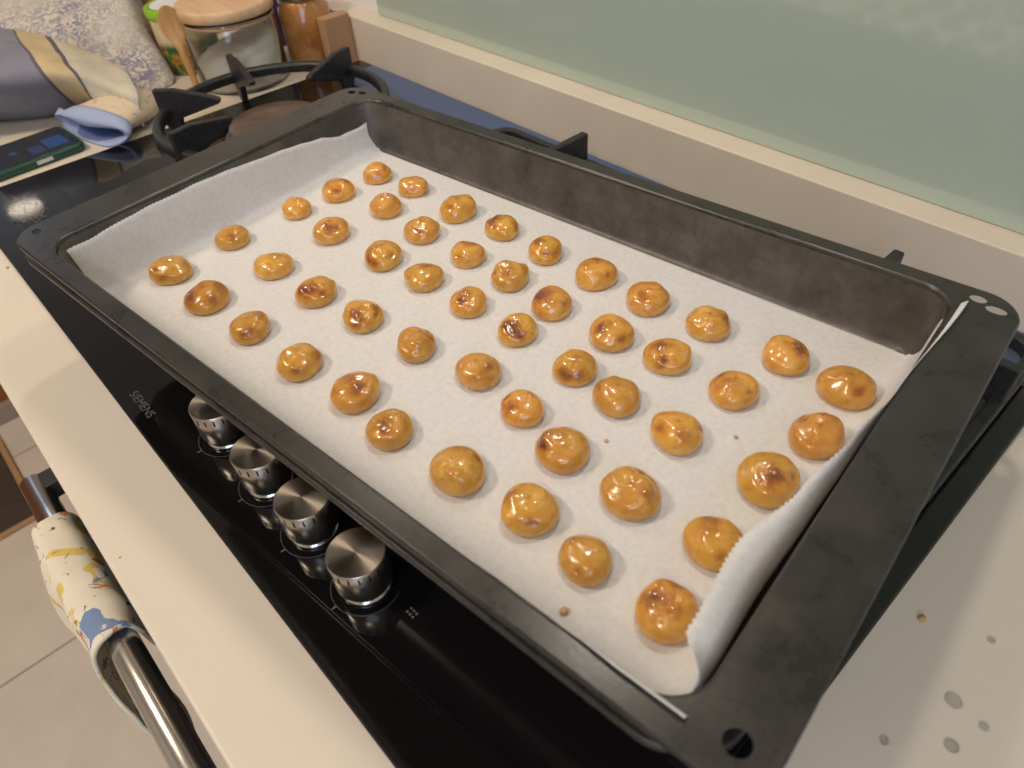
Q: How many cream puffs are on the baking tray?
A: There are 50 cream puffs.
